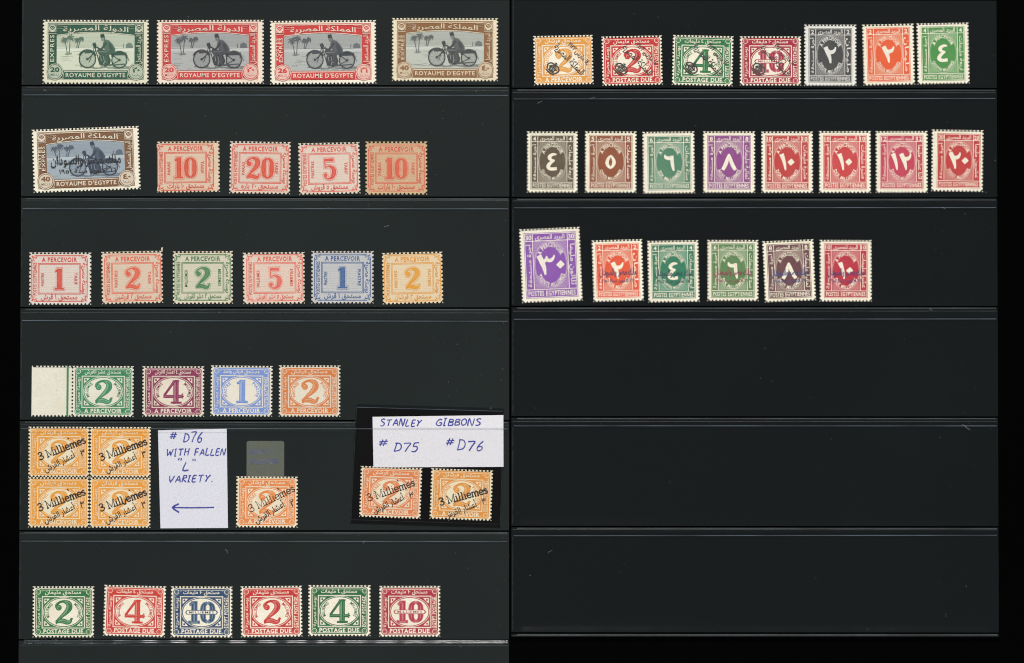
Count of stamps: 53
